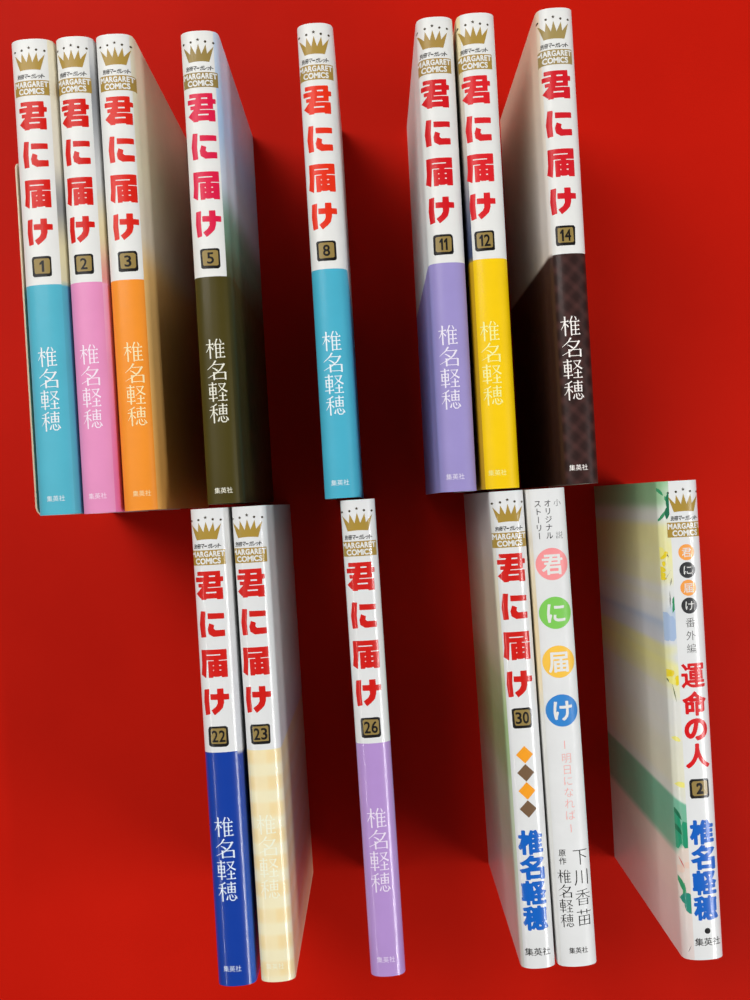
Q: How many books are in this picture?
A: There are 14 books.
